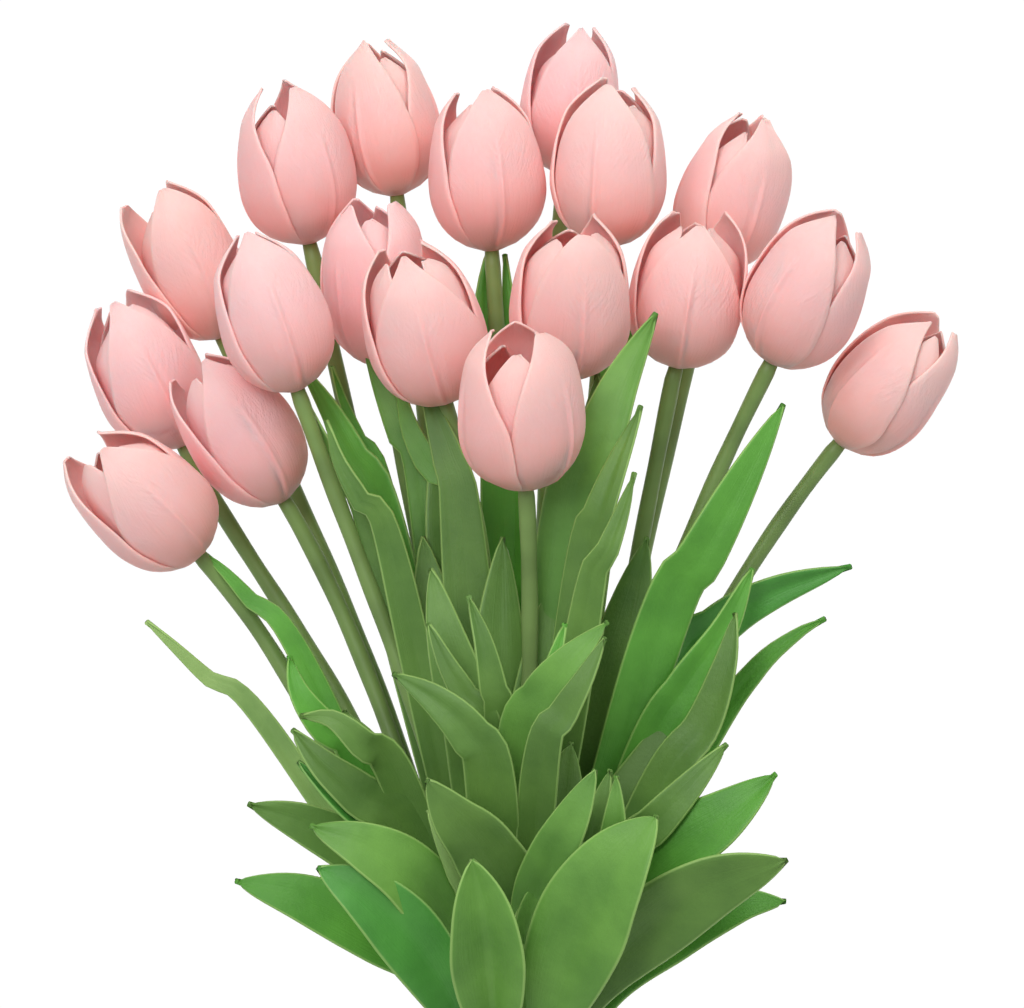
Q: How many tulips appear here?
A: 18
